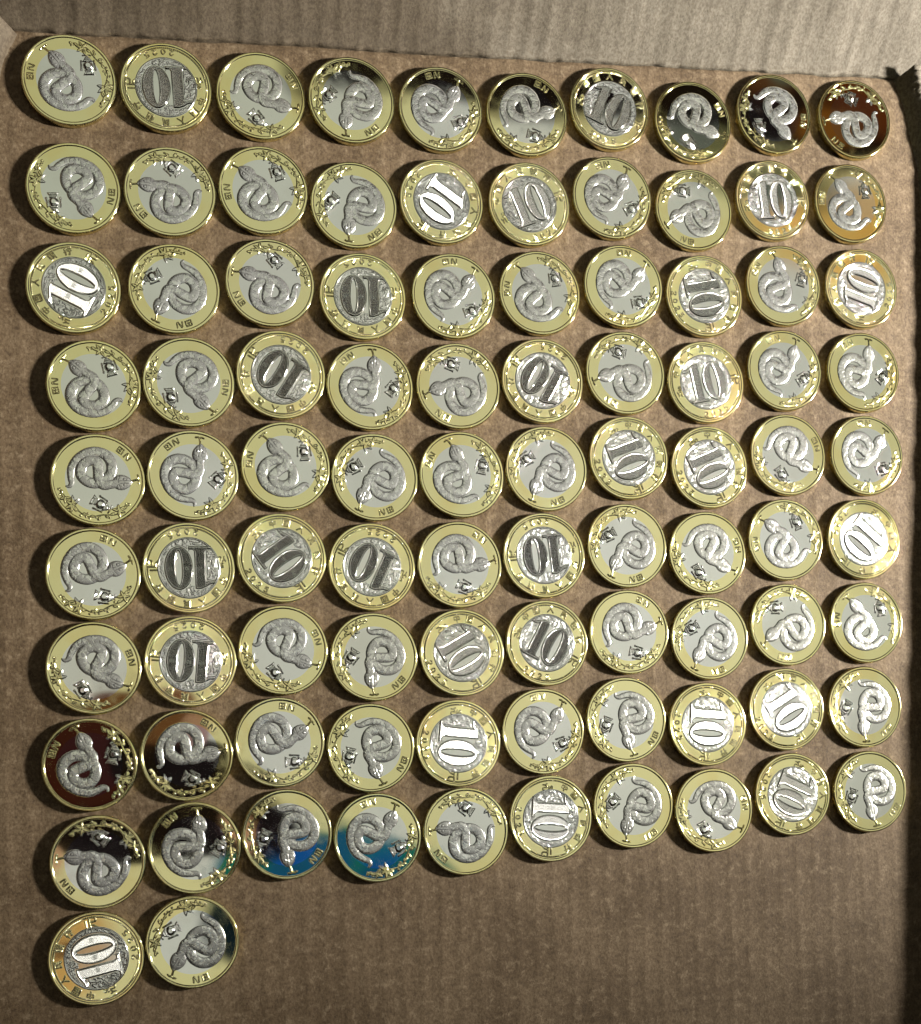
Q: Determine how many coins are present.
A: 92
